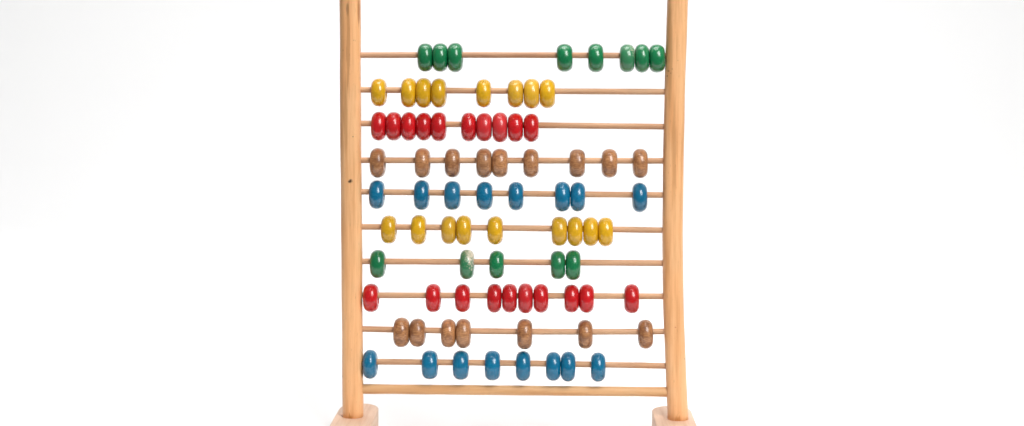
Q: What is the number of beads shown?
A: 82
